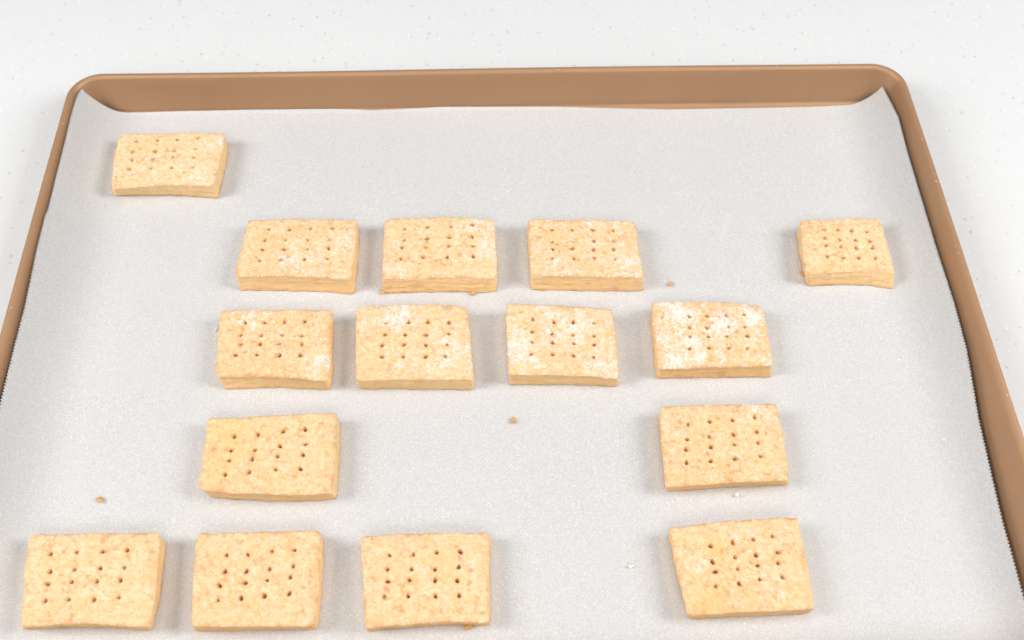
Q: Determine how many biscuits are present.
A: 15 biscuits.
